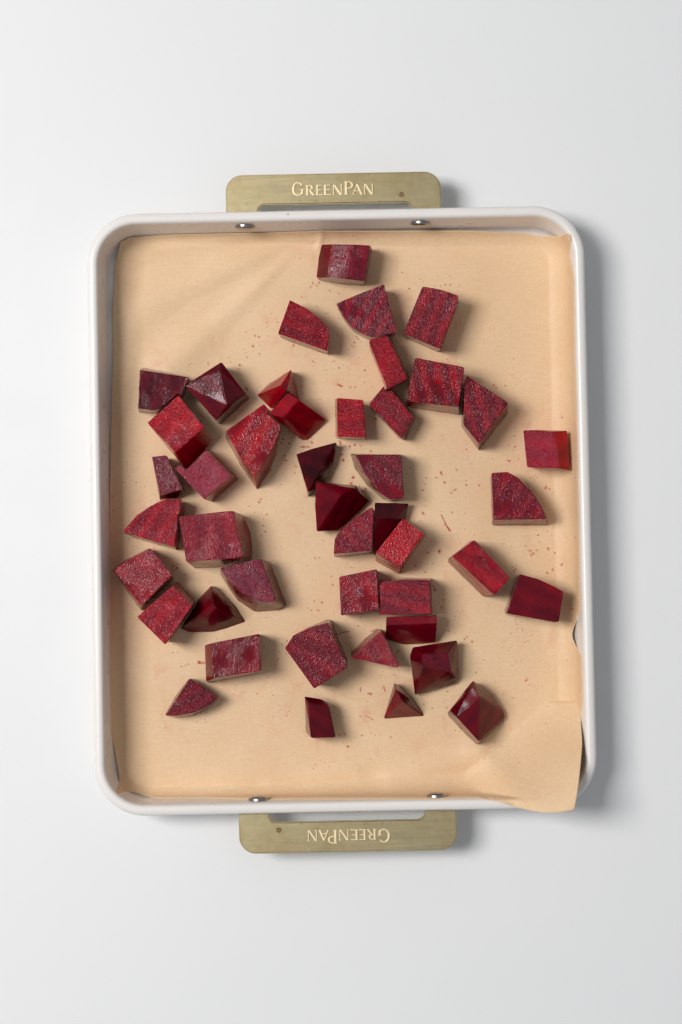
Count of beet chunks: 44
